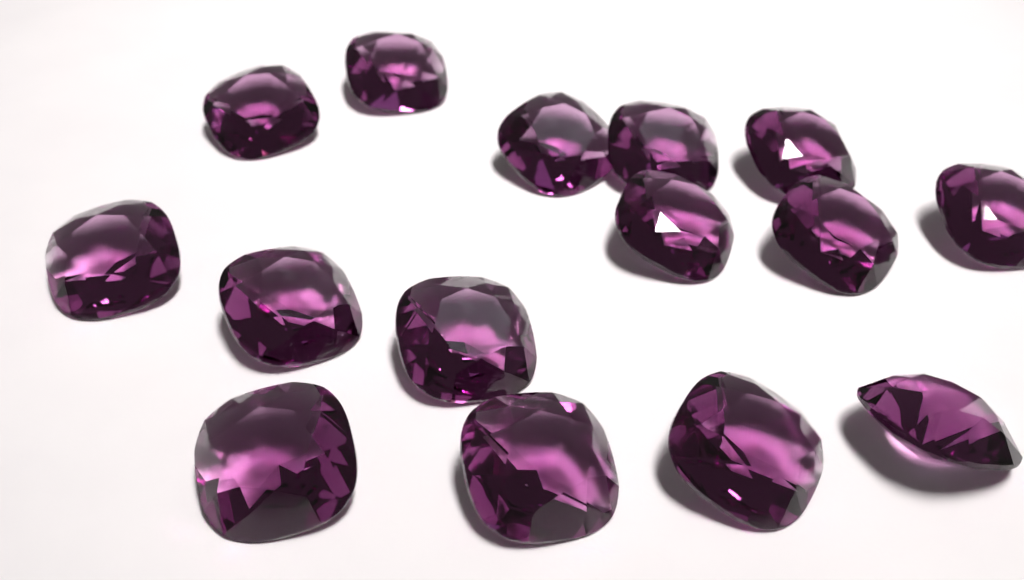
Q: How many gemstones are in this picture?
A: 15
